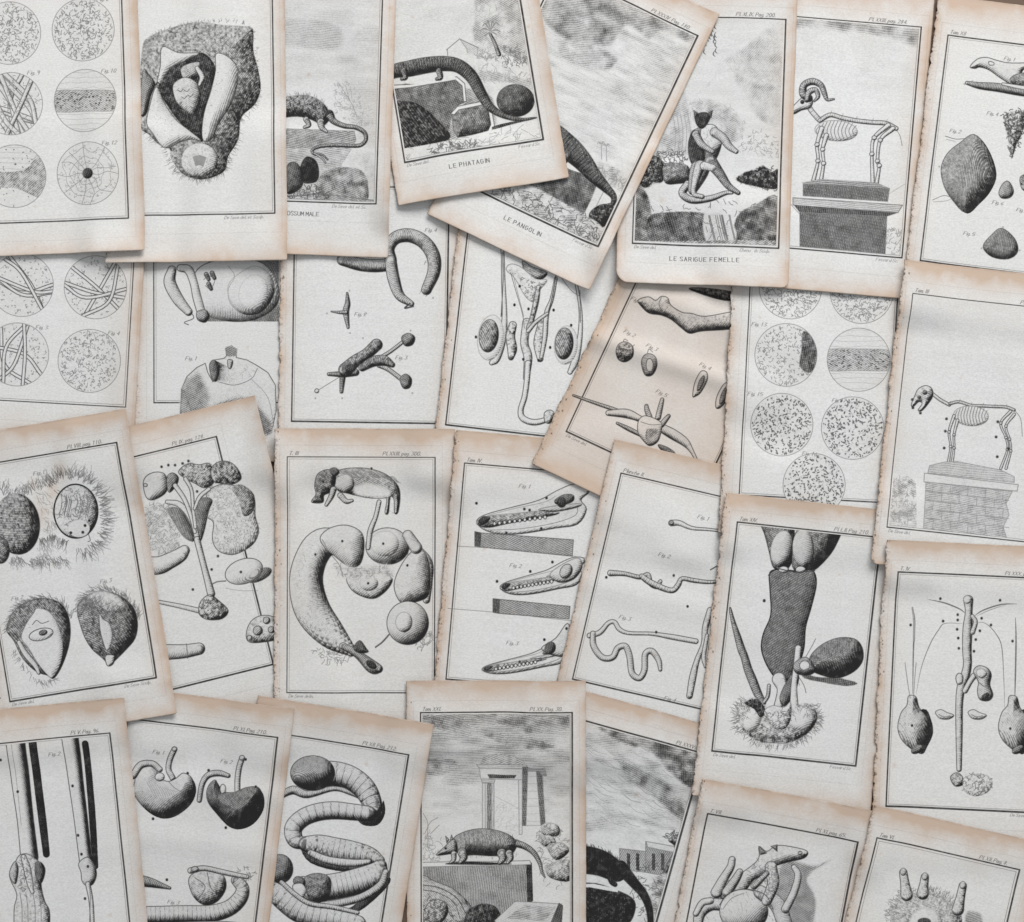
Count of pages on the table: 29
